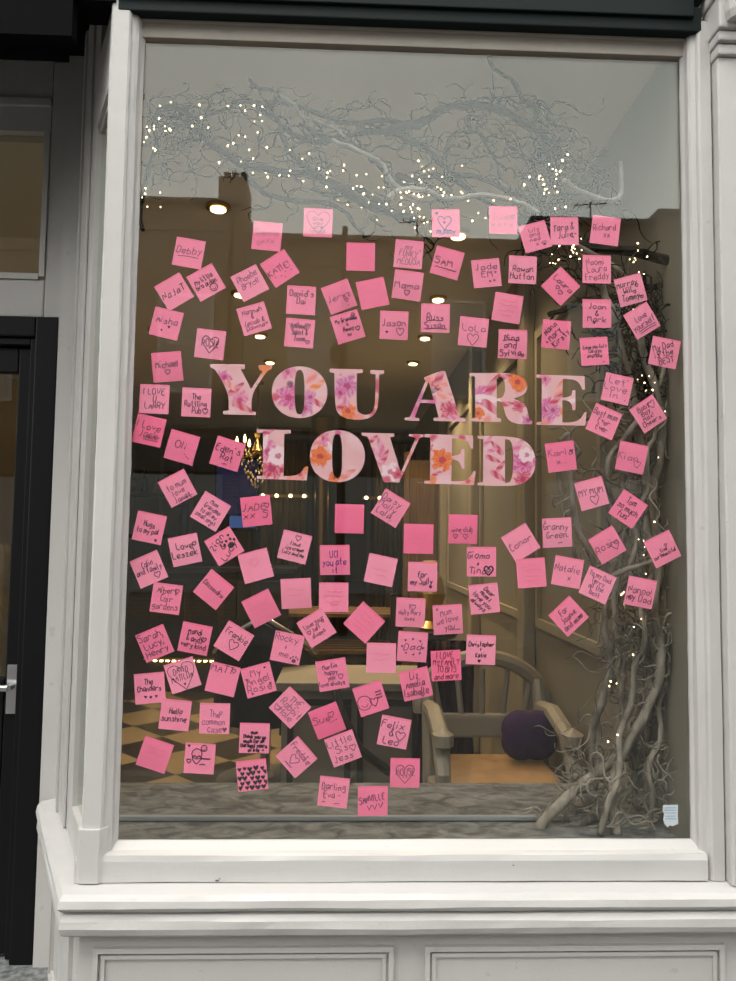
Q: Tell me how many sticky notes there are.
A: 117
